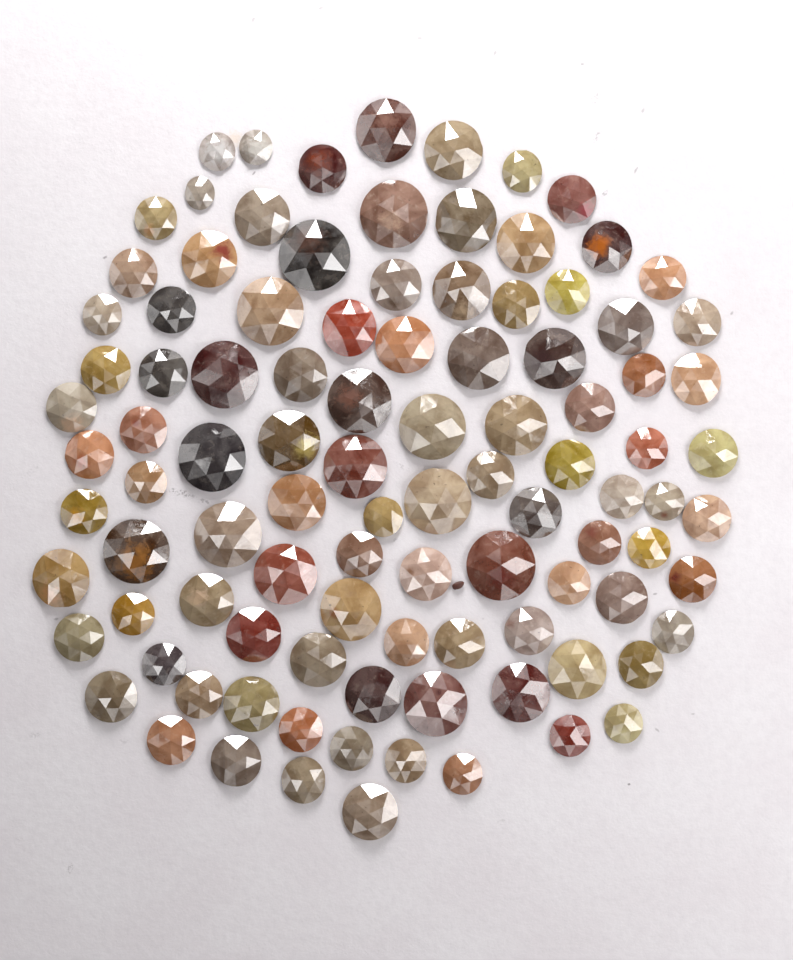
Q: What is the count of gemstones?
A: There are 101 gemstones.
